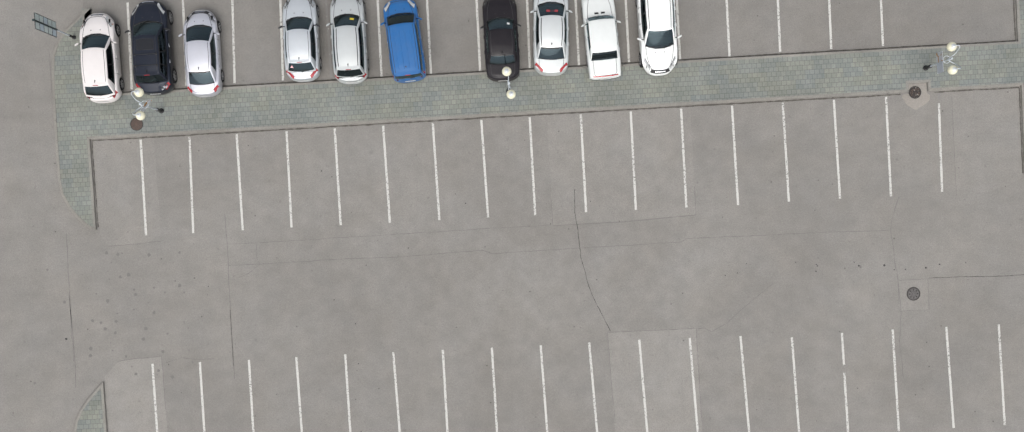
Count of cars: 10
